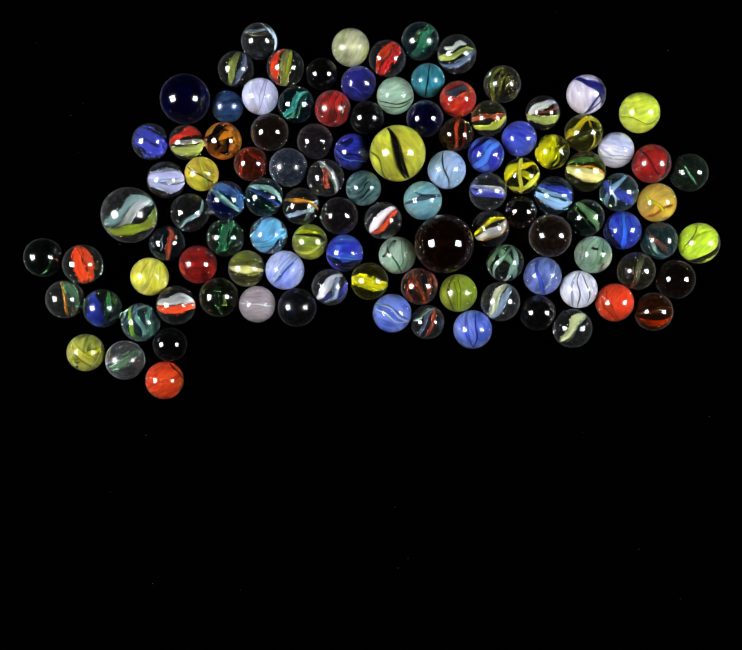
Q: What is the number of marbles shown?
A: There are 109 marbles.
